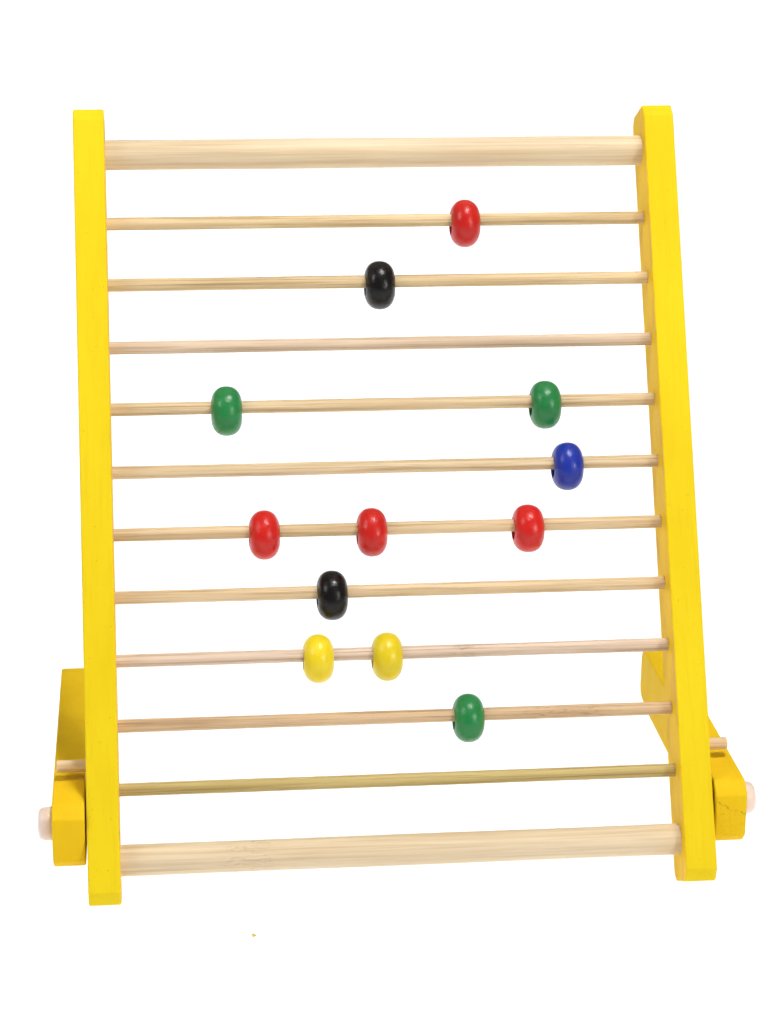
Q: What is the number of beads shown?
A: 12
